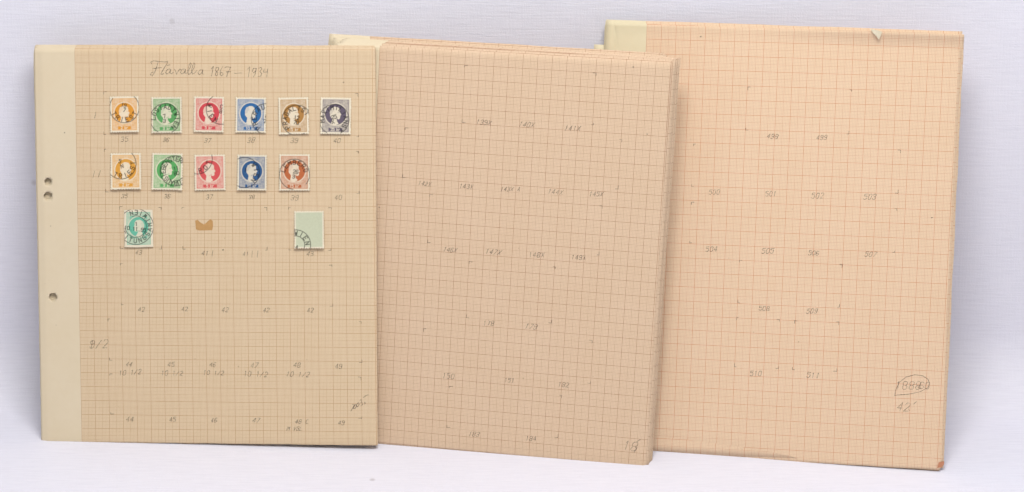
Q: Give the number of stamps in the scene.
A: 13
